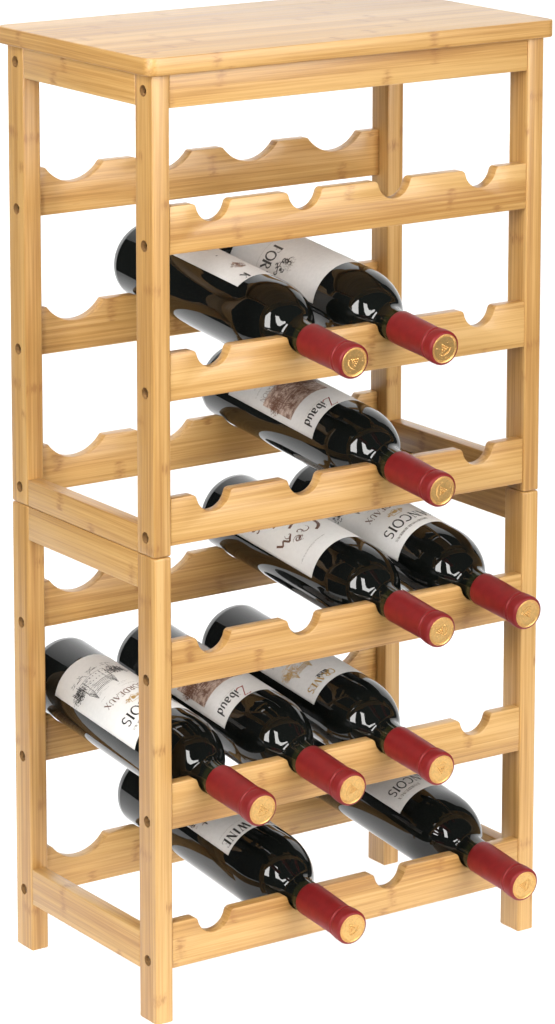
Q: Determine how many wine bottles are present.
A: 10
